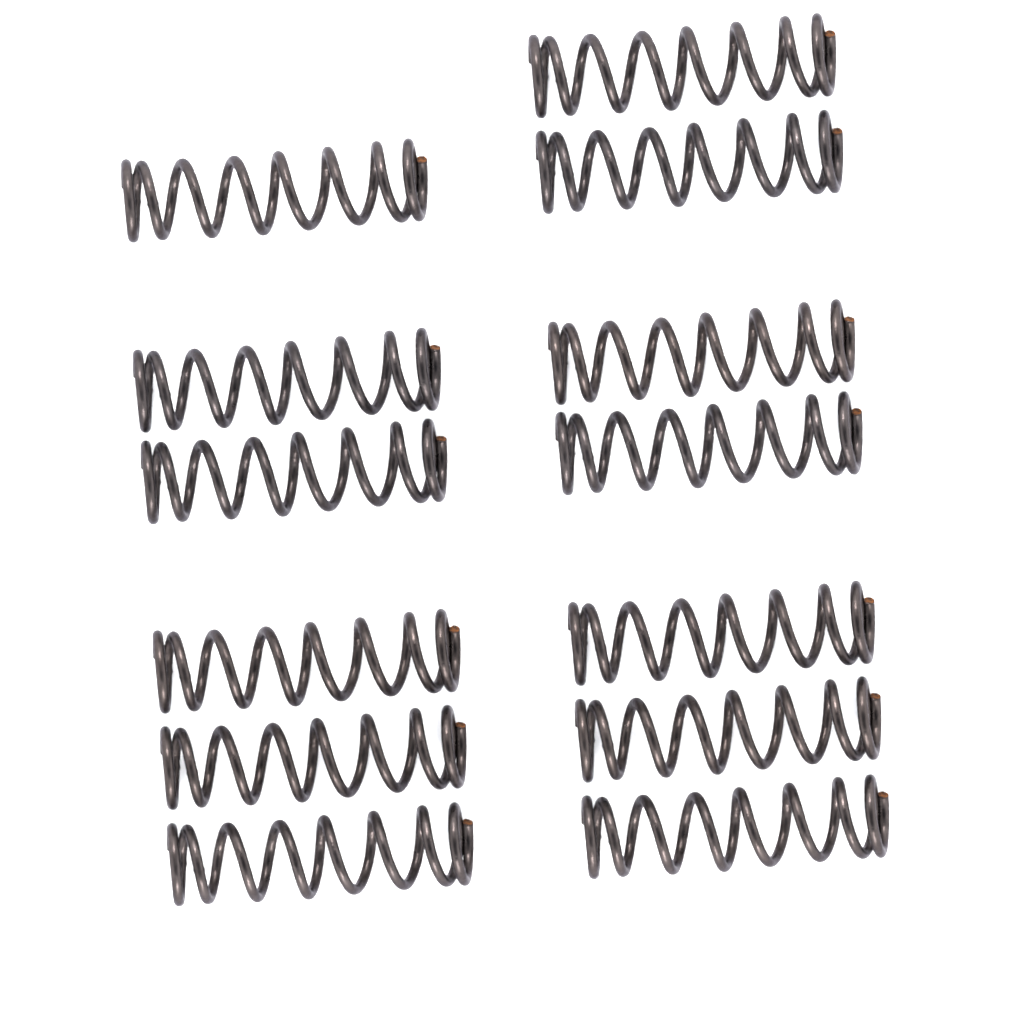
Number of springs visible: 13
